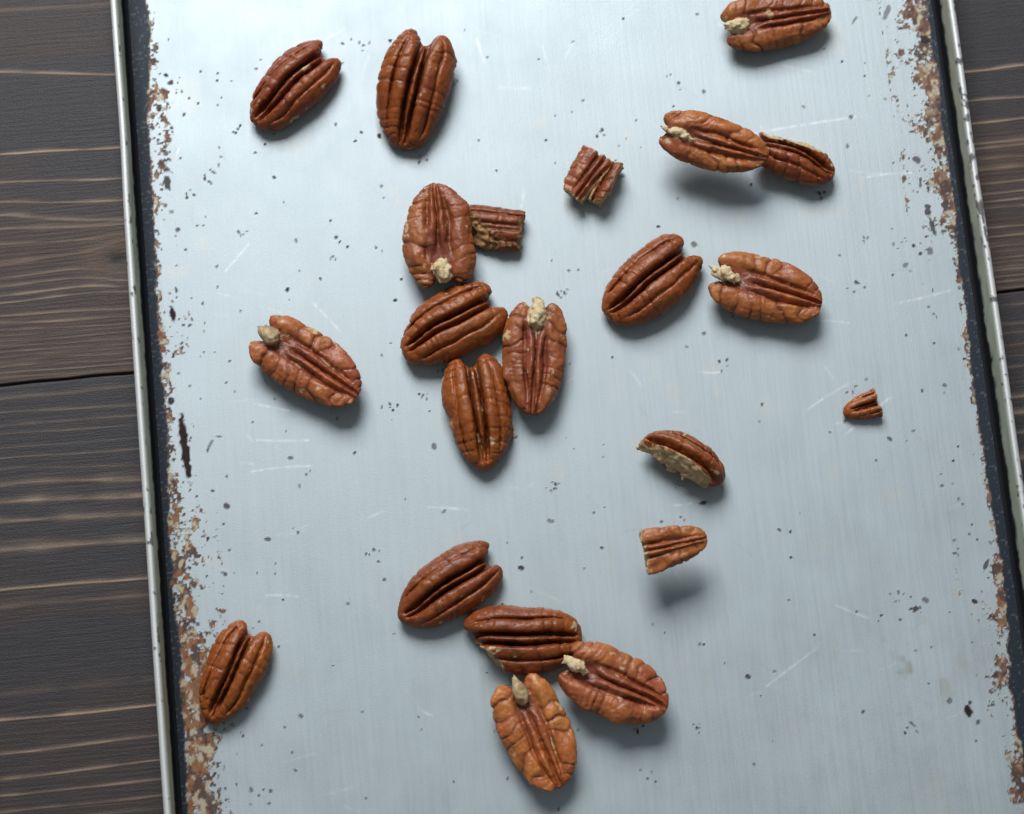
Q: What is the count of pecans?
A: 23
